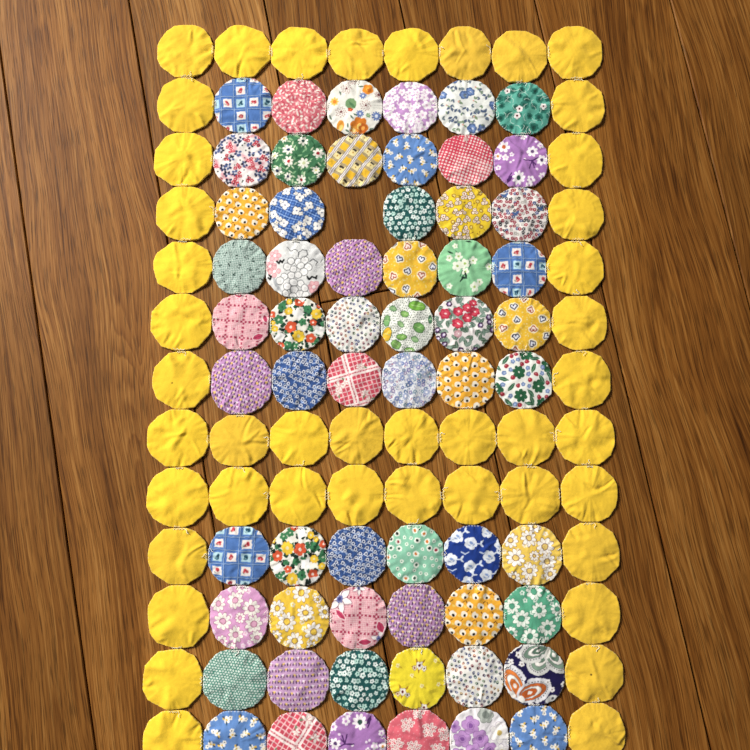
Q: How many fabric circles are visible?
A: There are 103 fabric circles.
